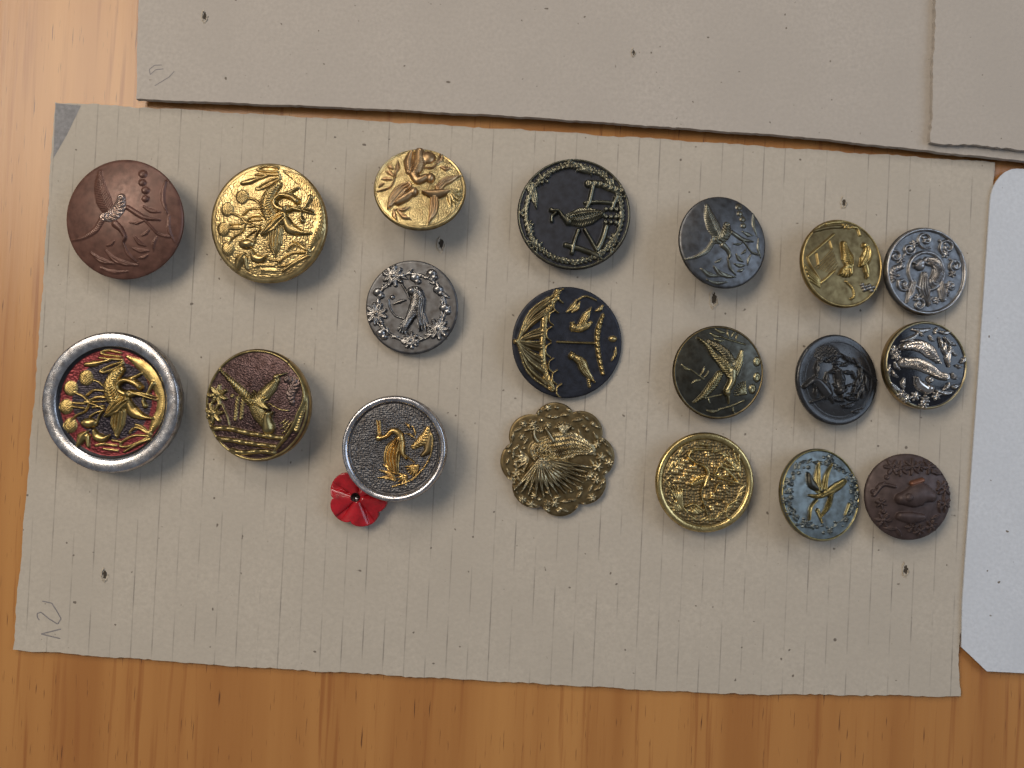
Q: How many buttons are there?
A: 20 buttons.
